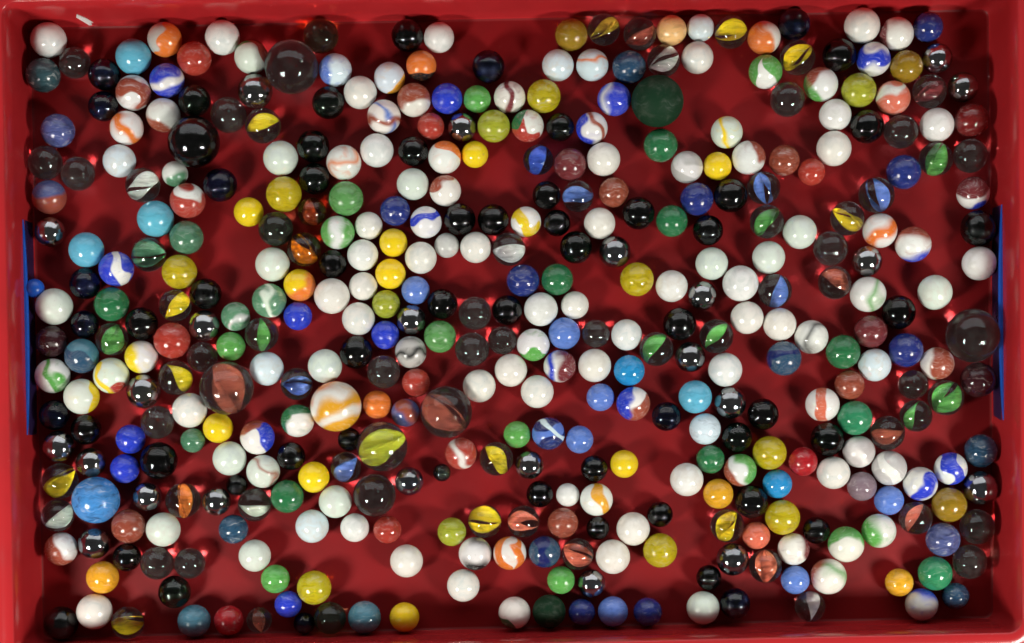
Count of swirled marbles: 78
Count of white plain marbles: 63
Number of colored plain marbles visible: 107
